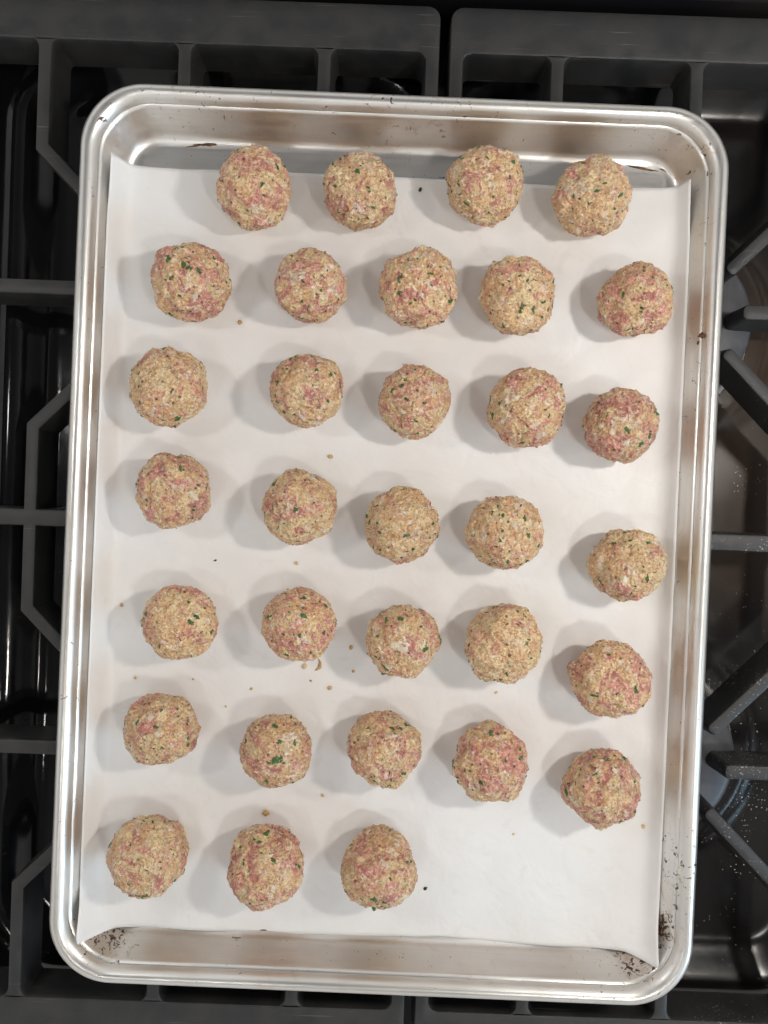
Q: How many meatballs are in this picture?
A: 32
